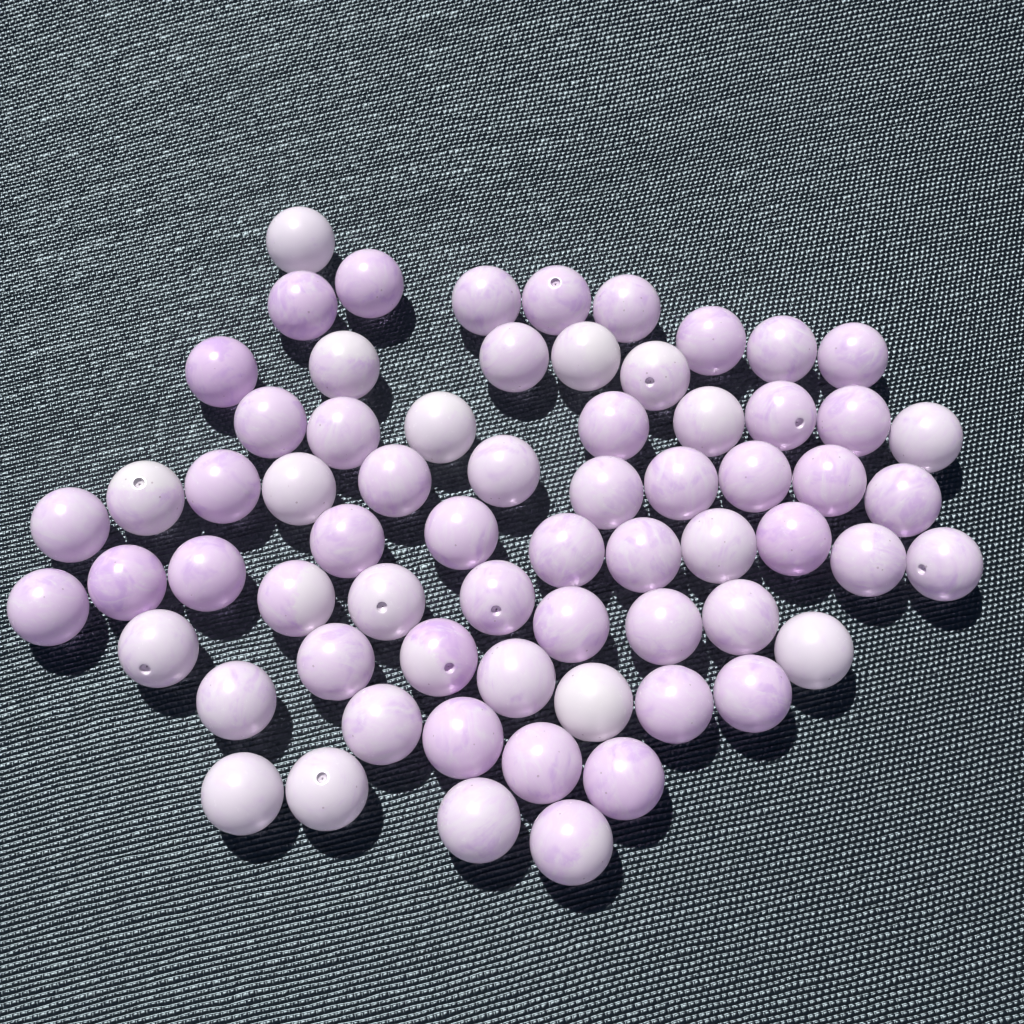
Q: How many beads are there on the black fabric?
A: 67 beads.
